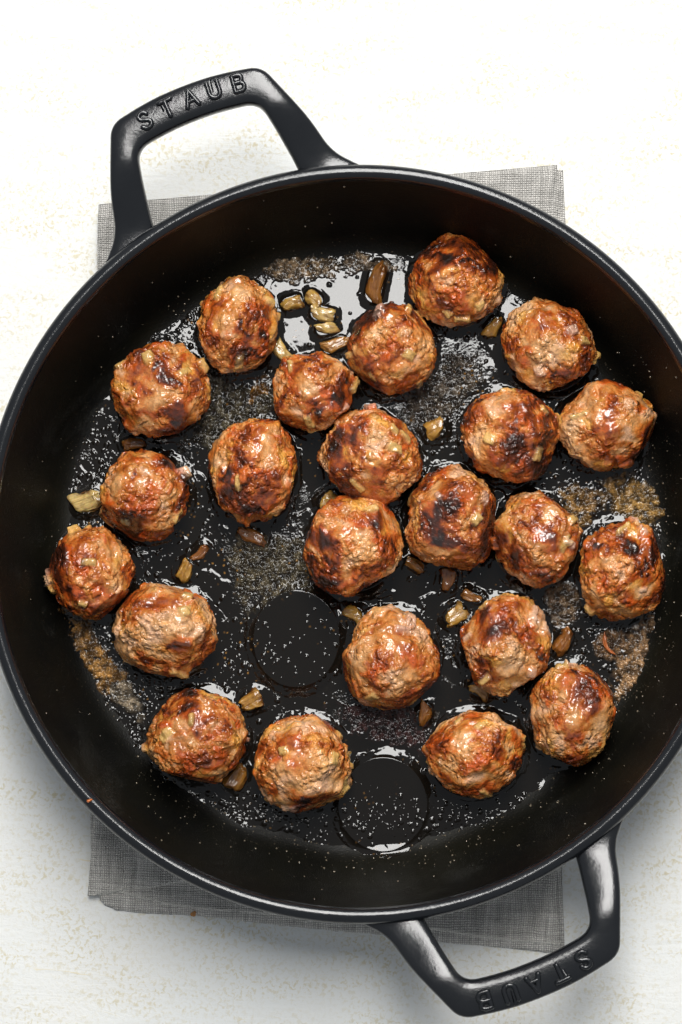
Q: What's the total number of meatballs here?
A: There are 23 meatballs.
